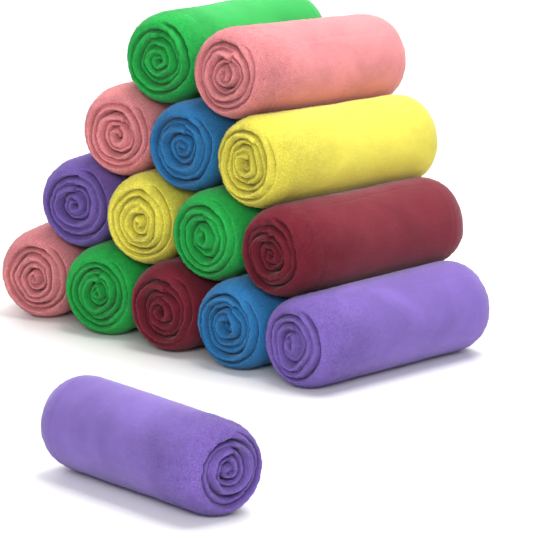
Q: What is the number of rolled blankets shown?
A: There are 15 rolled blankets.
